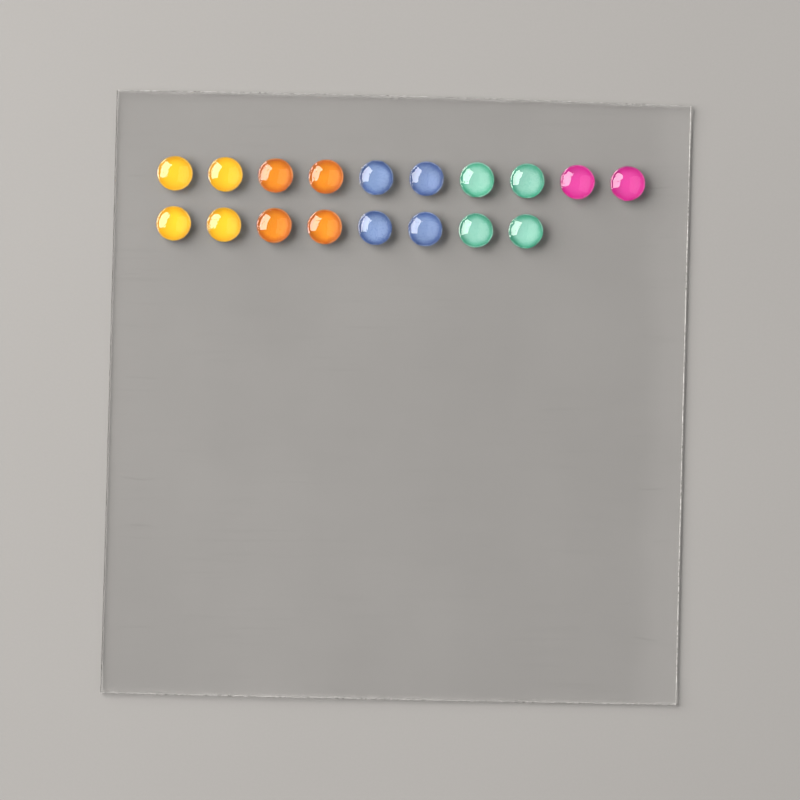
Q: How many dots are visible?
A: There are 18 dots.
